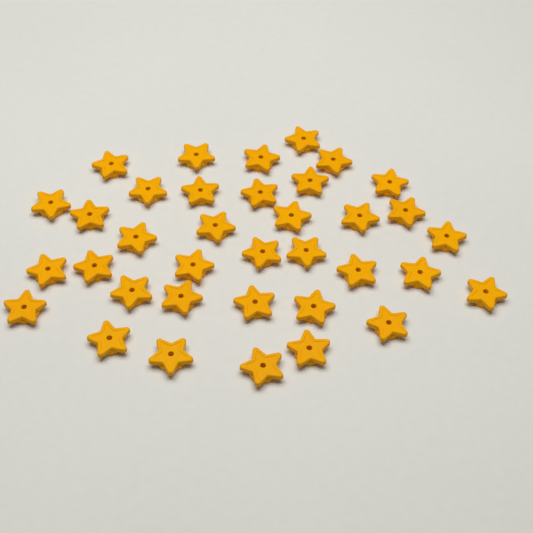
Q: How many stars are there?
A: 36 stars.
